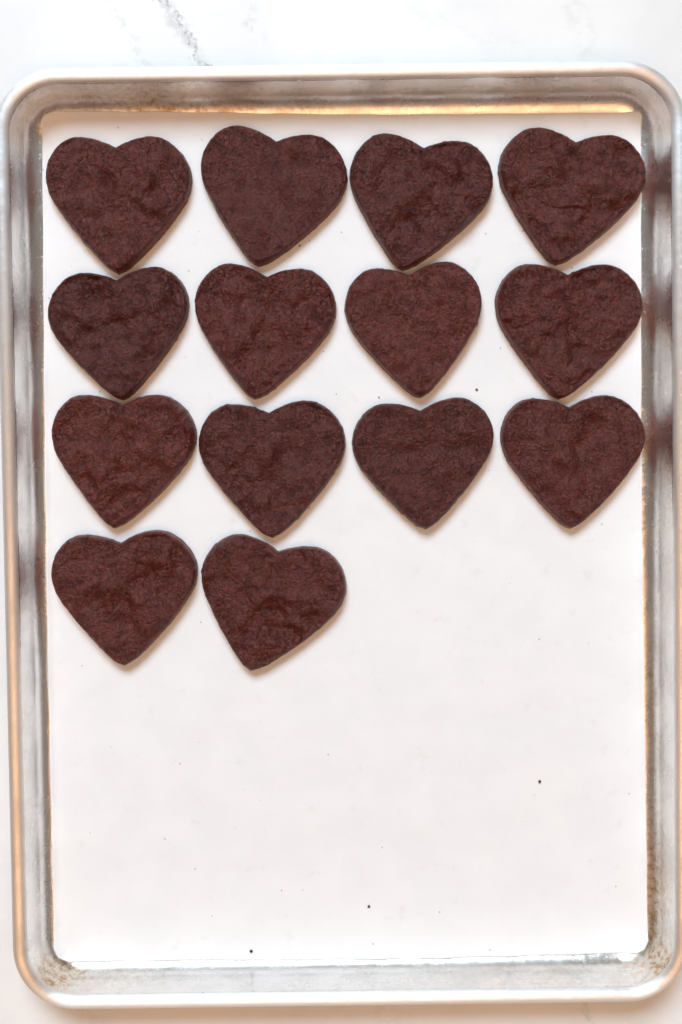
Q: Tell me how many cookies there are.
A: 14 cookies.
